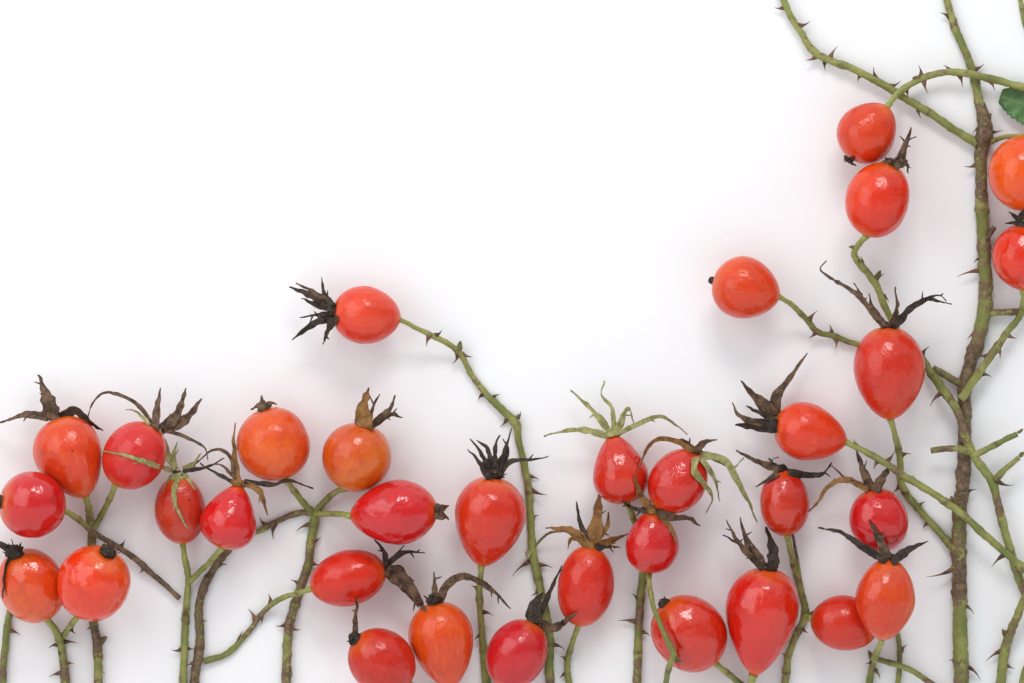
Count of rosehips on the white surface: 33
